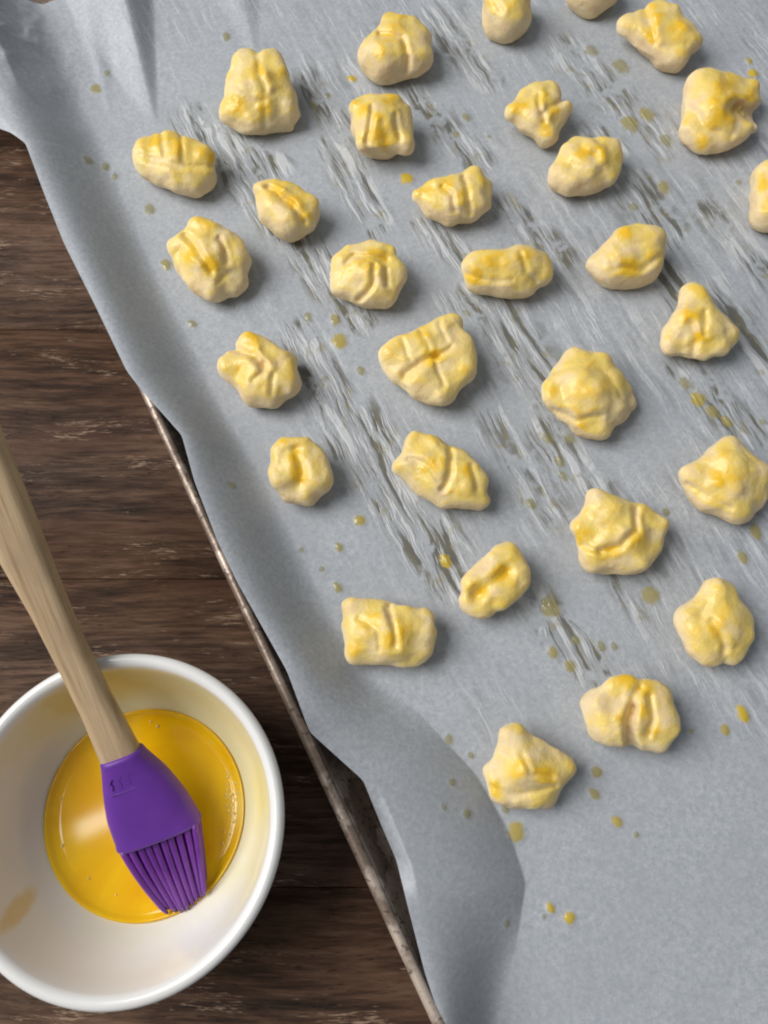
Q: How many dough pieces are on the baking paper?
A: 30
